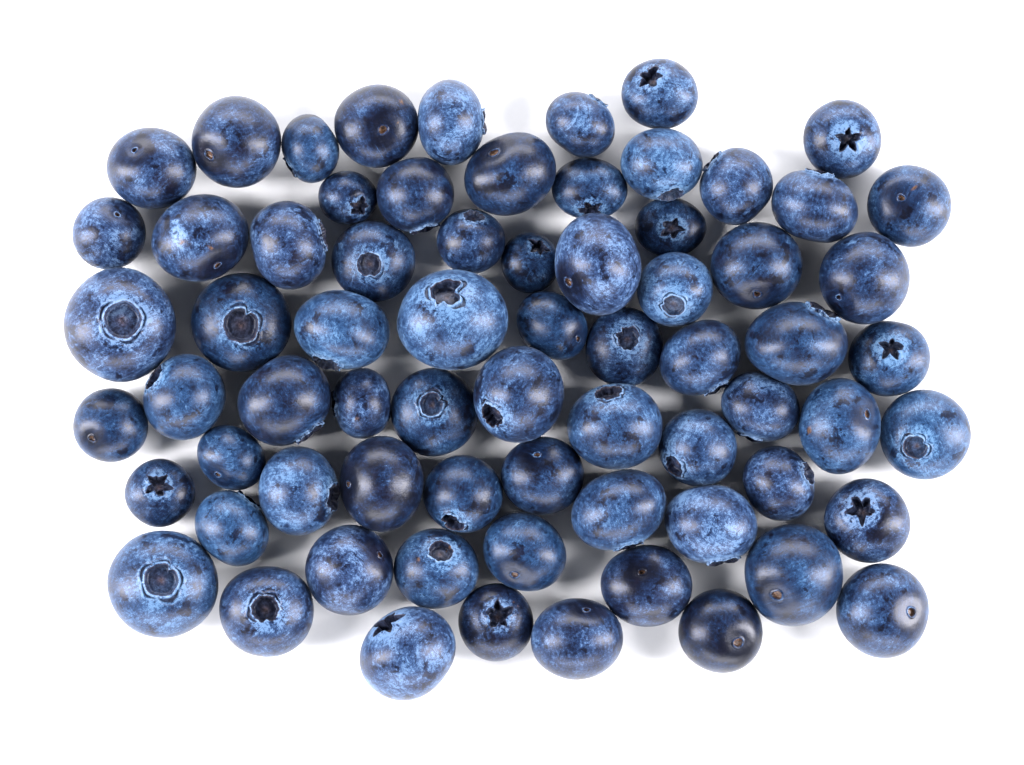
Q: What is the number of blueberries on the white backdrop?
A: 70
